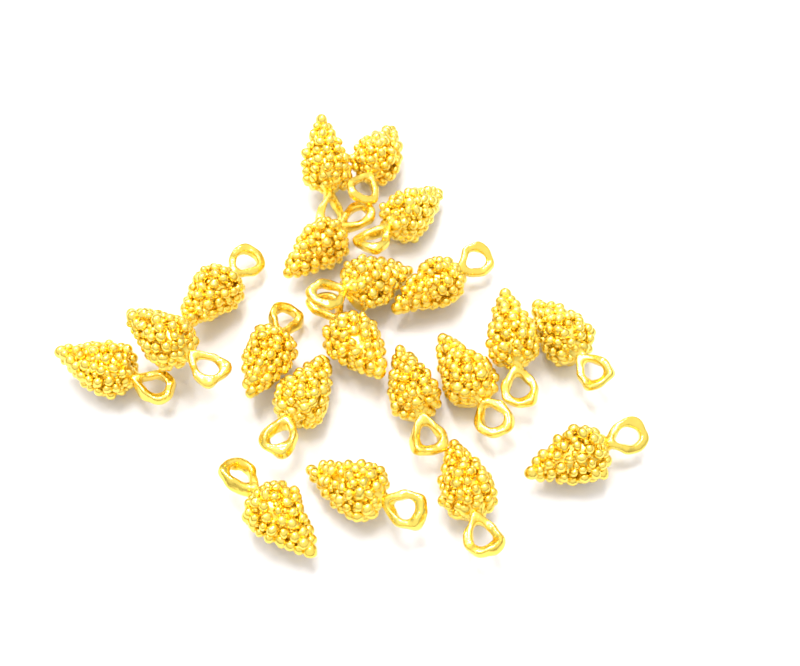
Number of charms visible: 20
